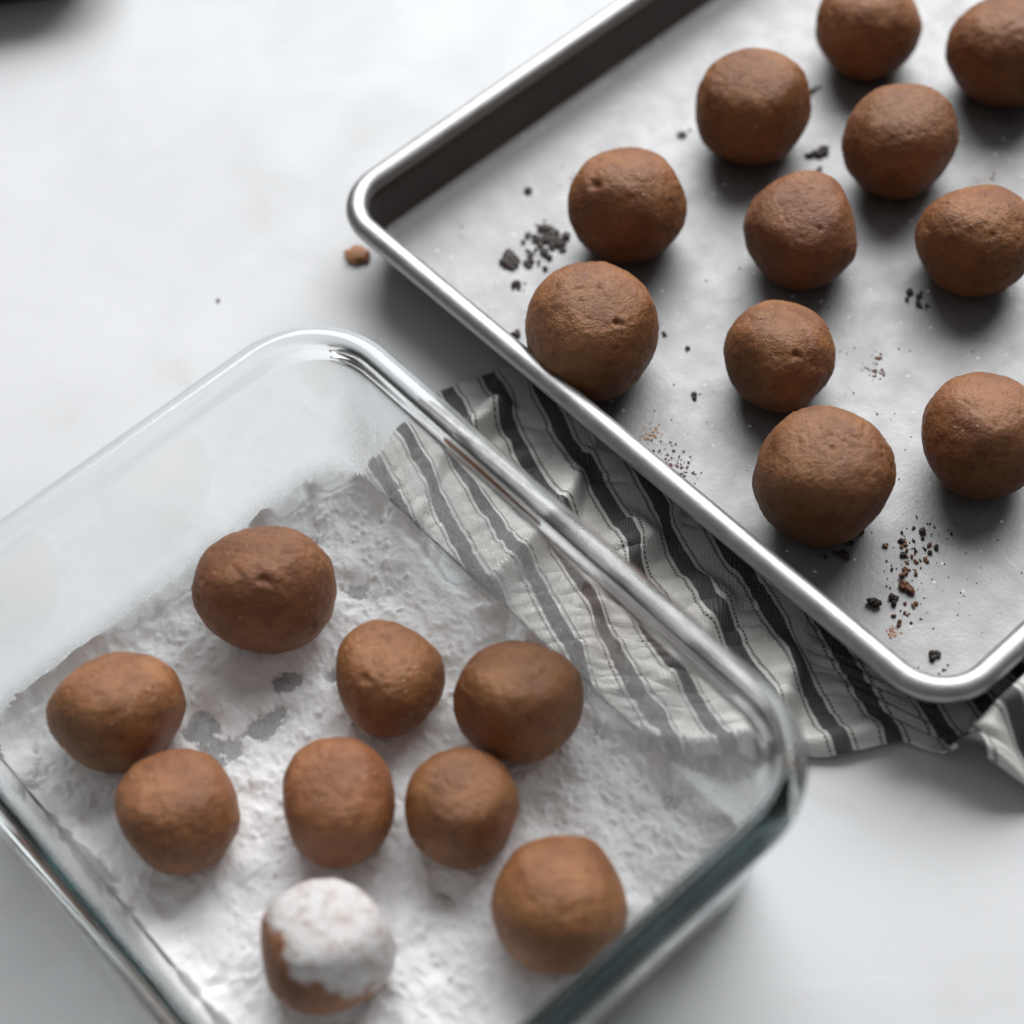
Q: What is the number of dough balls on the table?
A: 20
